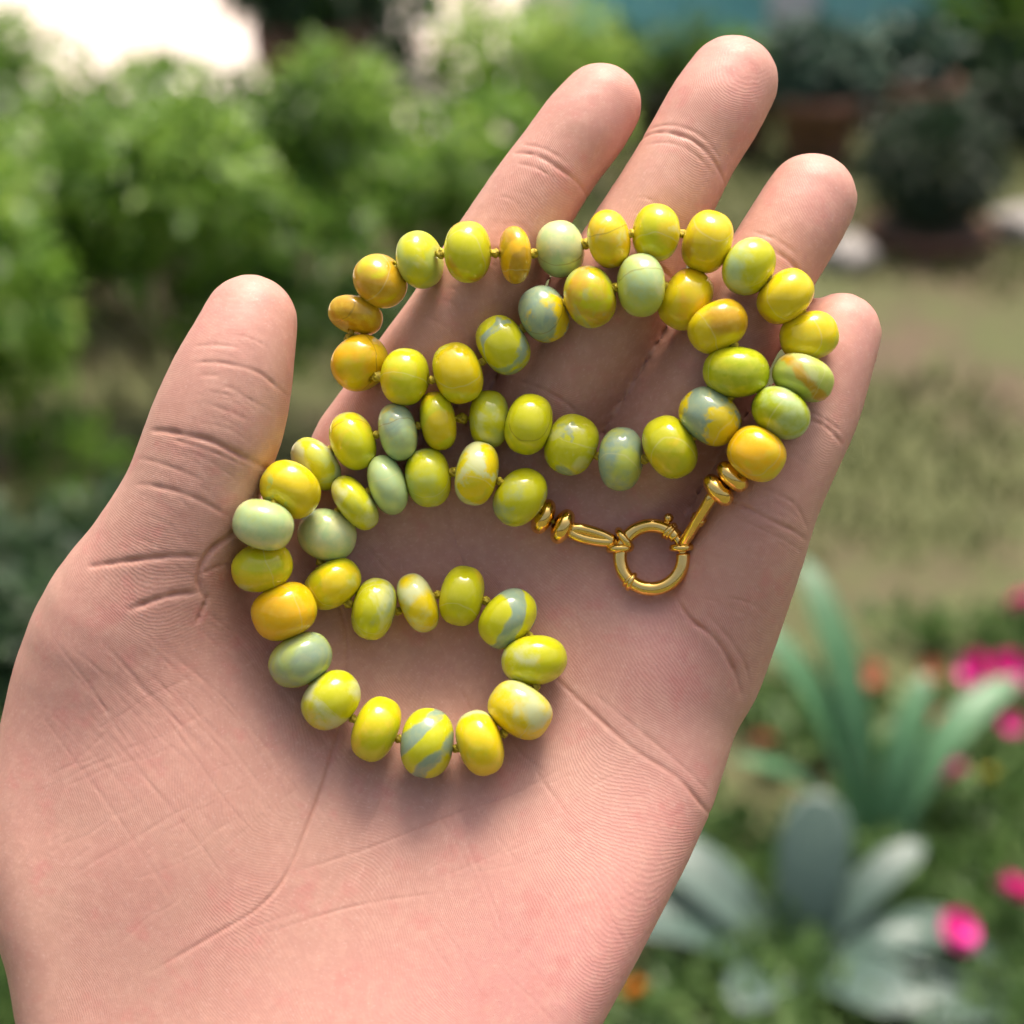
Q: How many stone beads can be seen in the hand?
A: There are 57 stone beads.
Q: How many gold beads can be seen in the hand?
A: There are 4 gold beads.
